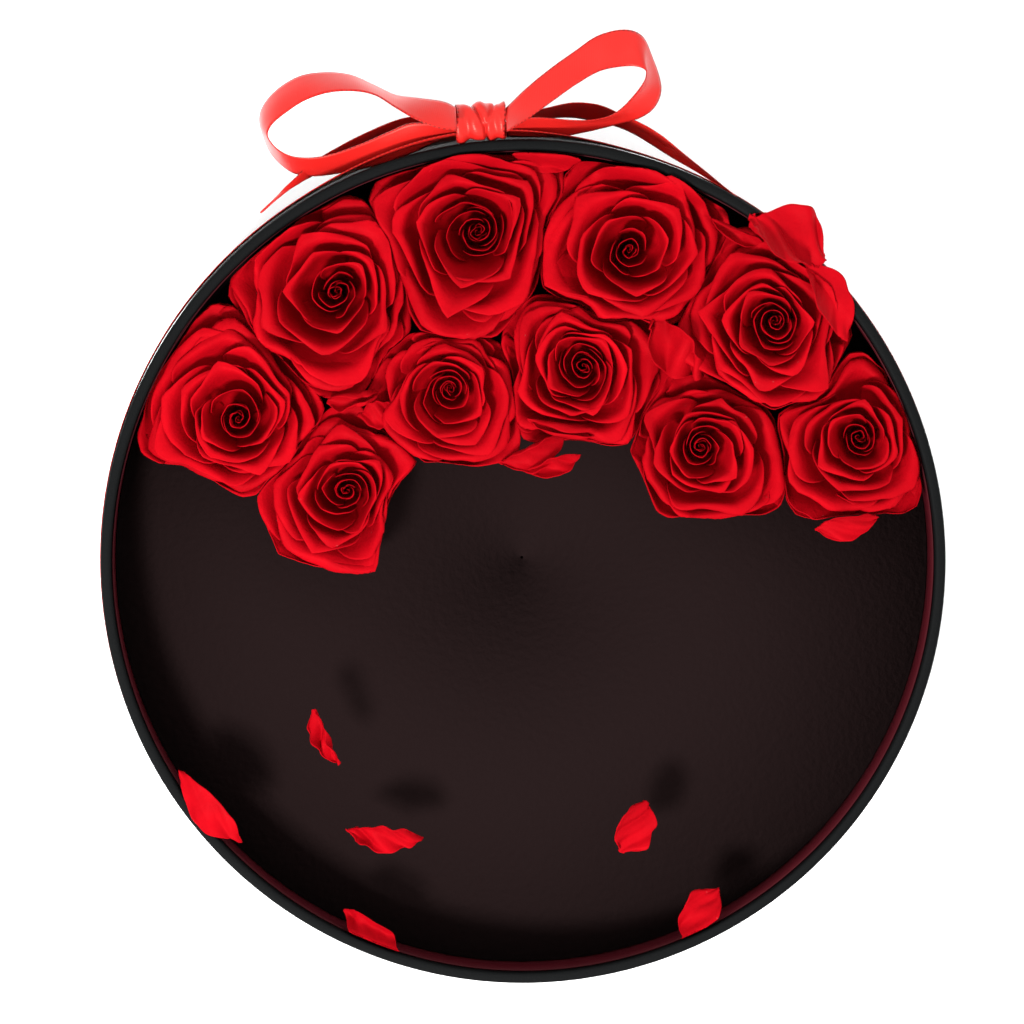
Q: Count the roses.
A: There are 10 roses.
